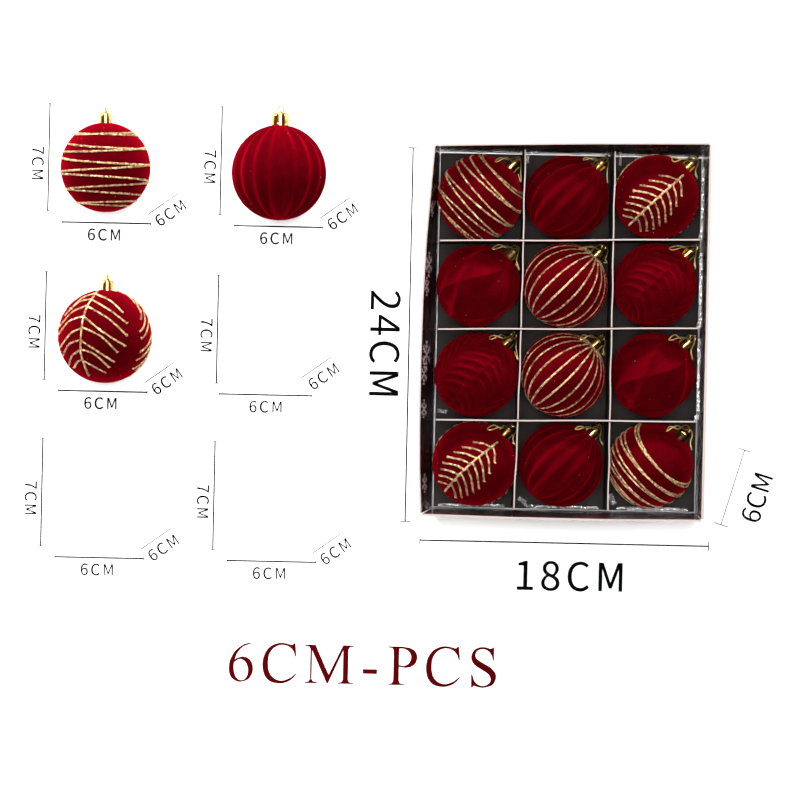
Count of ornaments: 15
